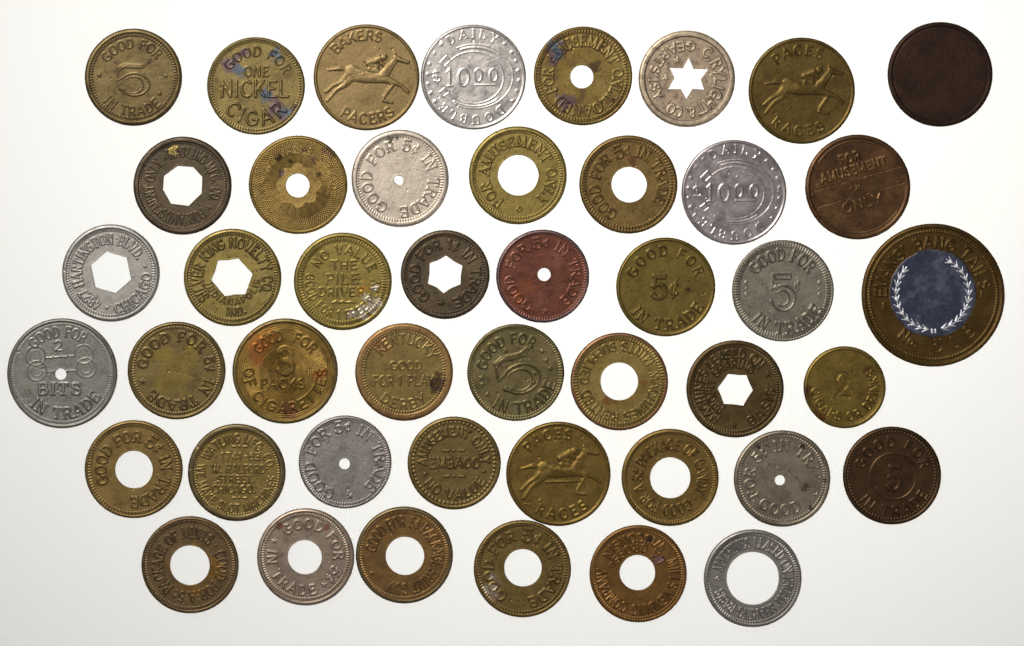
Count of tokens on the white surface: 45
